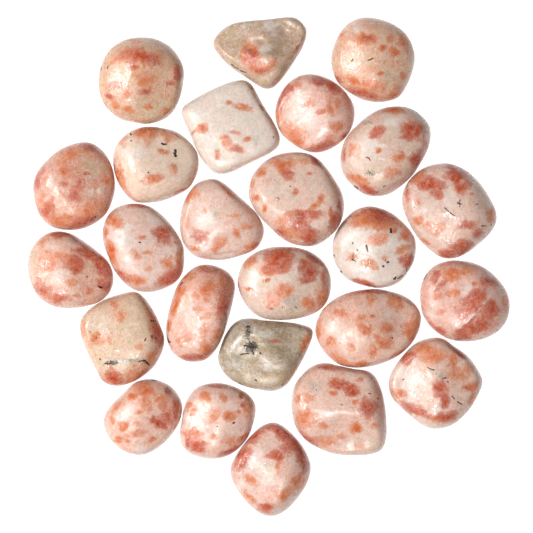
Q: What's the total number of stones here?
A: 25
